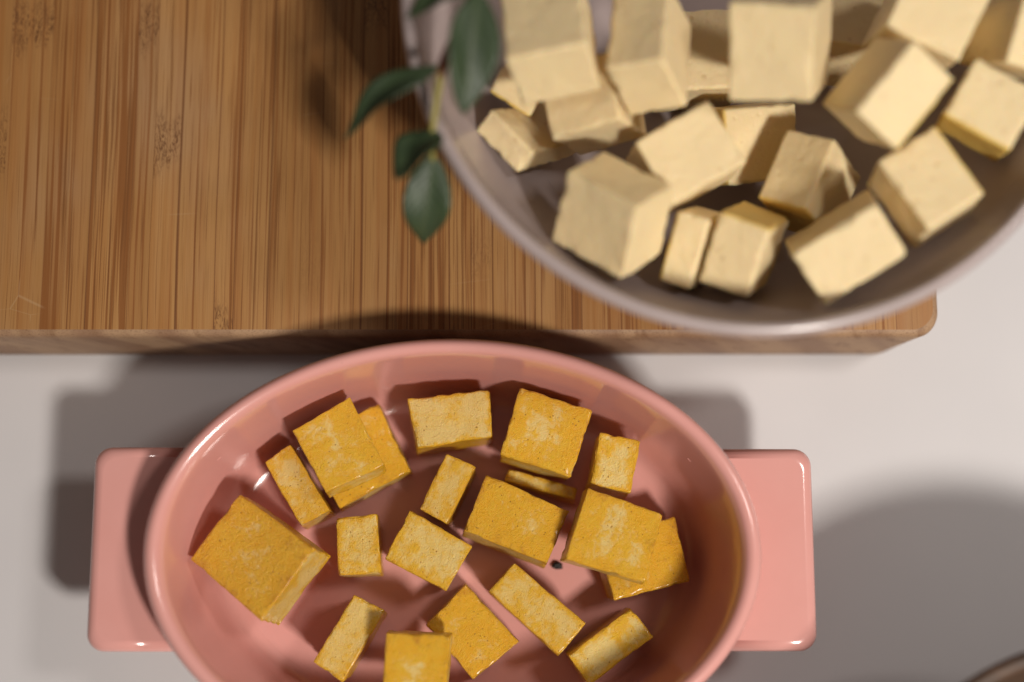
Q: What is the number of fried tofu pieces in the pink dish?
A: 19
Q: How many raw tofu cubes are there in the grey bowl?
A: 20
